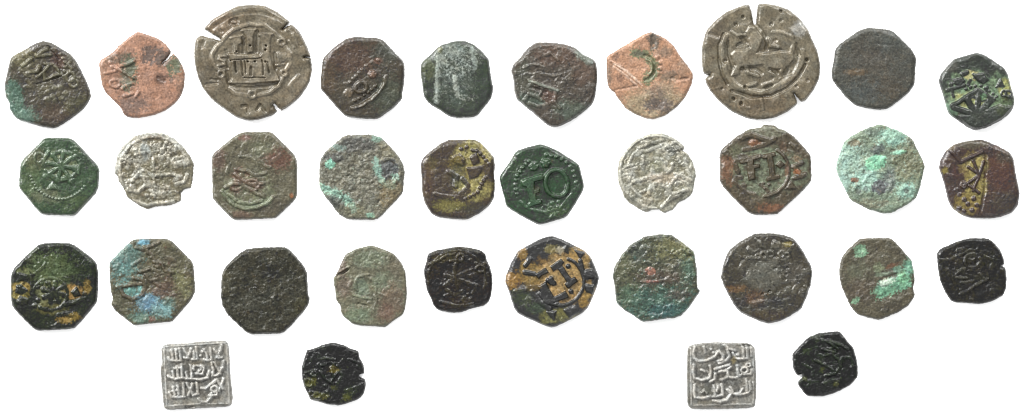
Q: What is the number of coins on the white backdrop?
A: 34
